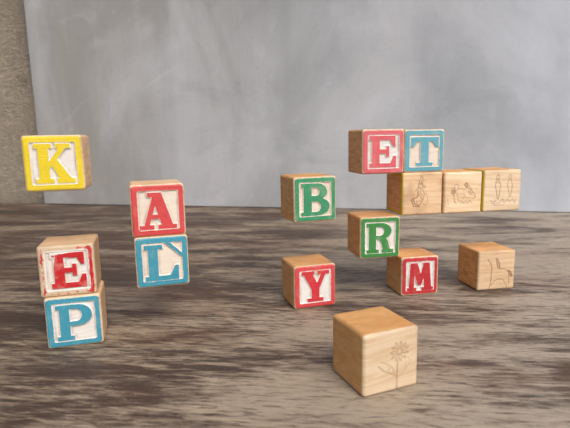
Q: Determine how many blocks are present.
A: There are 16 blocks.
